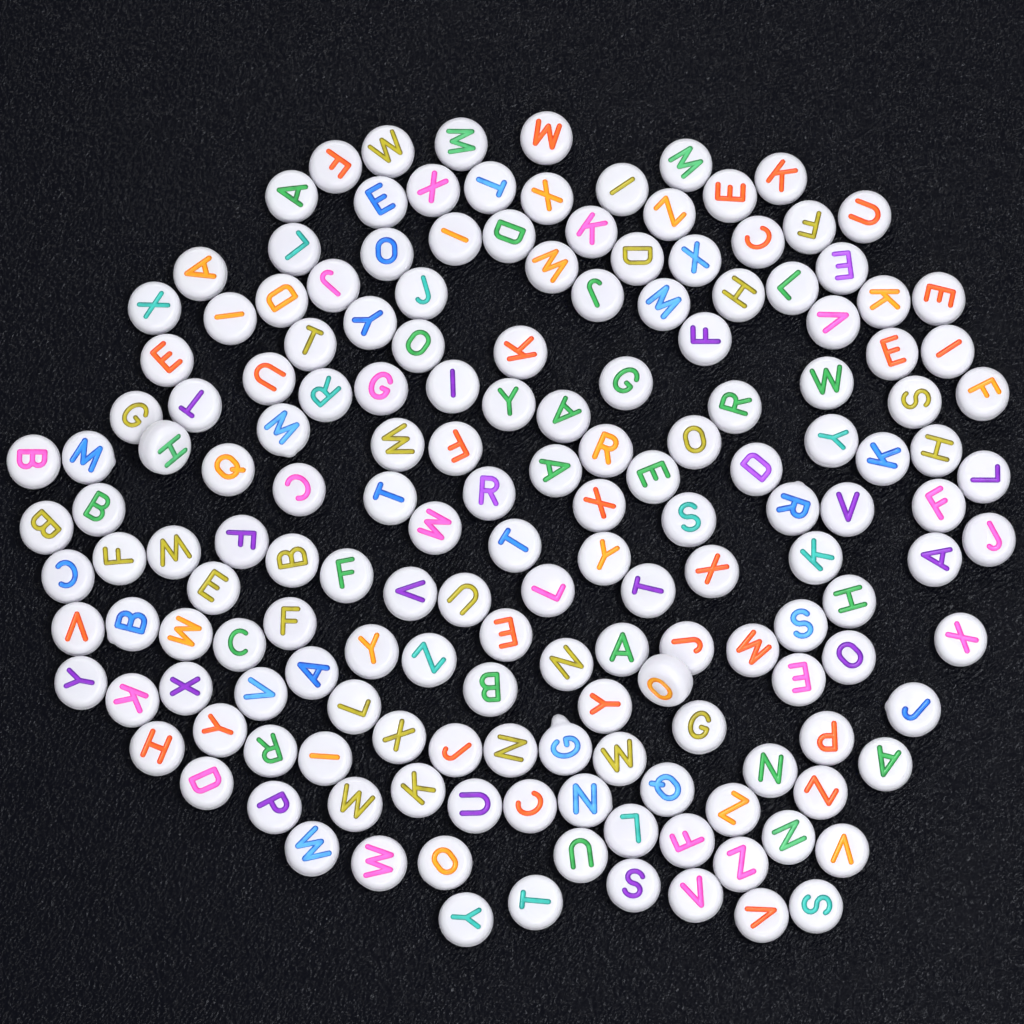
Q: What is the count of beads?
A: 169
